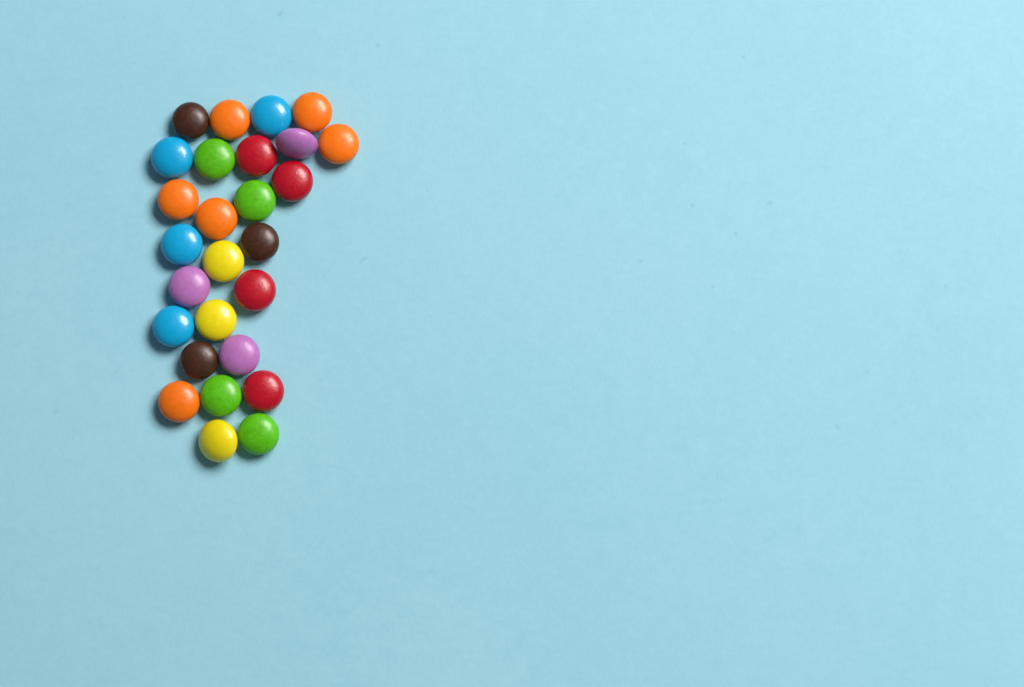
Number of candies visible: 27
